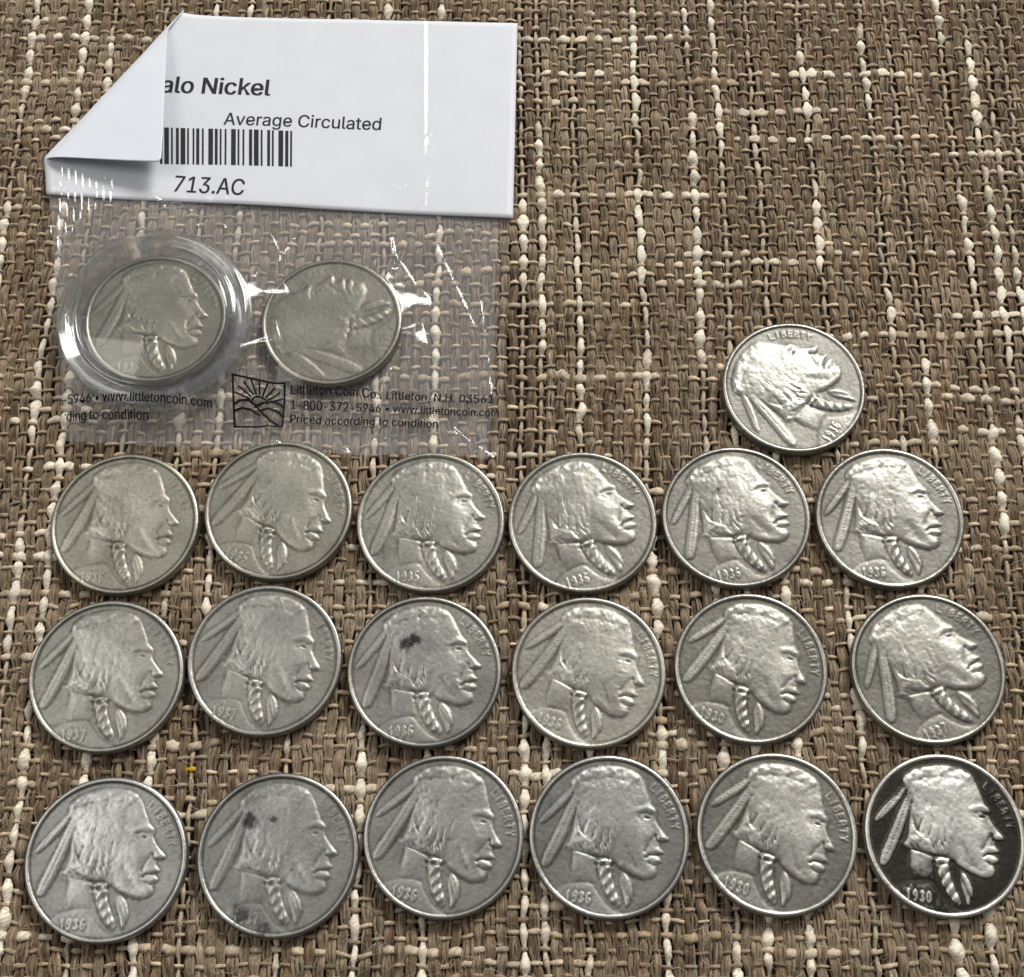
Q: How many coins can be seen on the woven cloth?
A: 21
